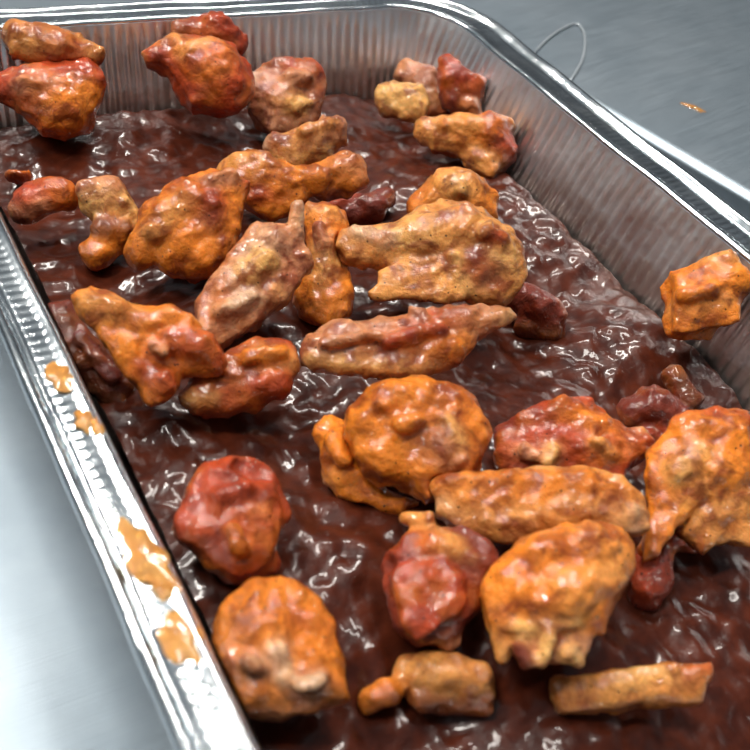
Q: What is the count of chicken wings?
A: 39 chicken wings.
